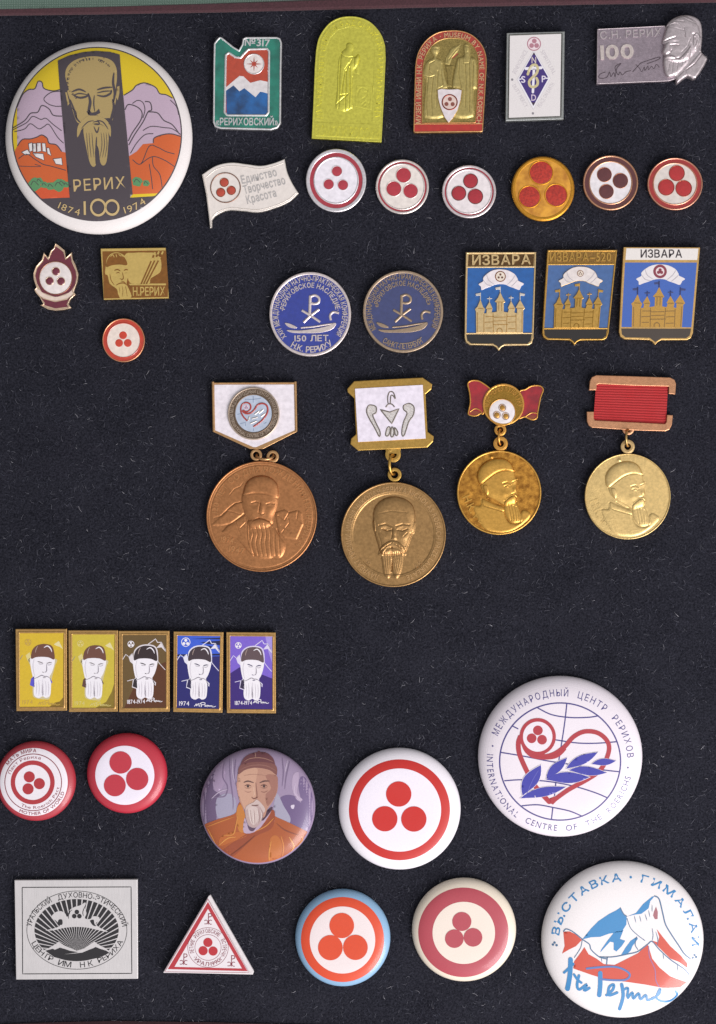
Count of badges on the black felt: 36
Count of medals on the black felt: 4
